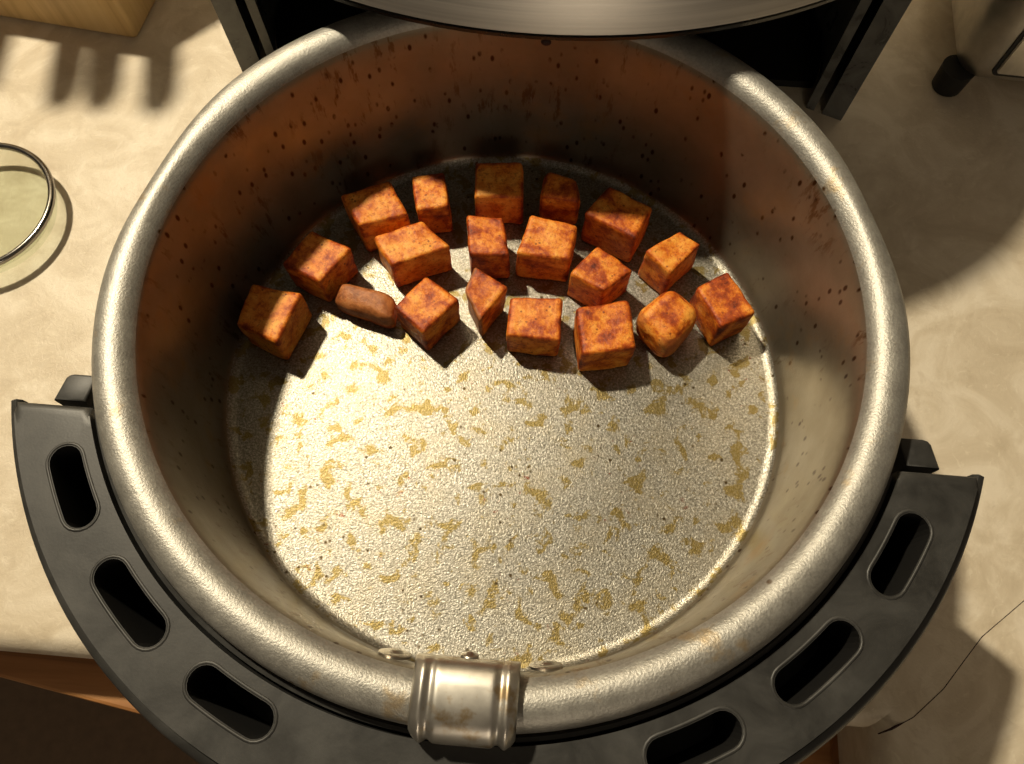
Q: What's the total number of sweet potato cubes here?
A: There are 19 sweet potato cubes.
